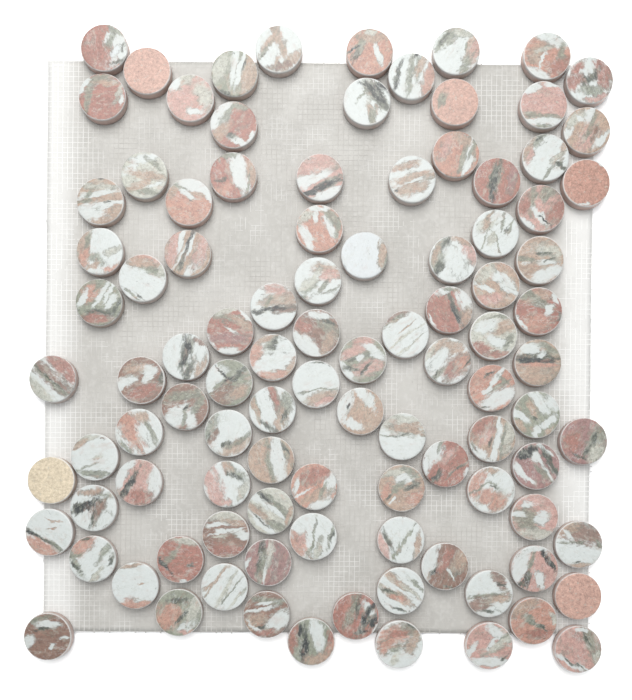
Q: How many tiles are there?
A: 101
